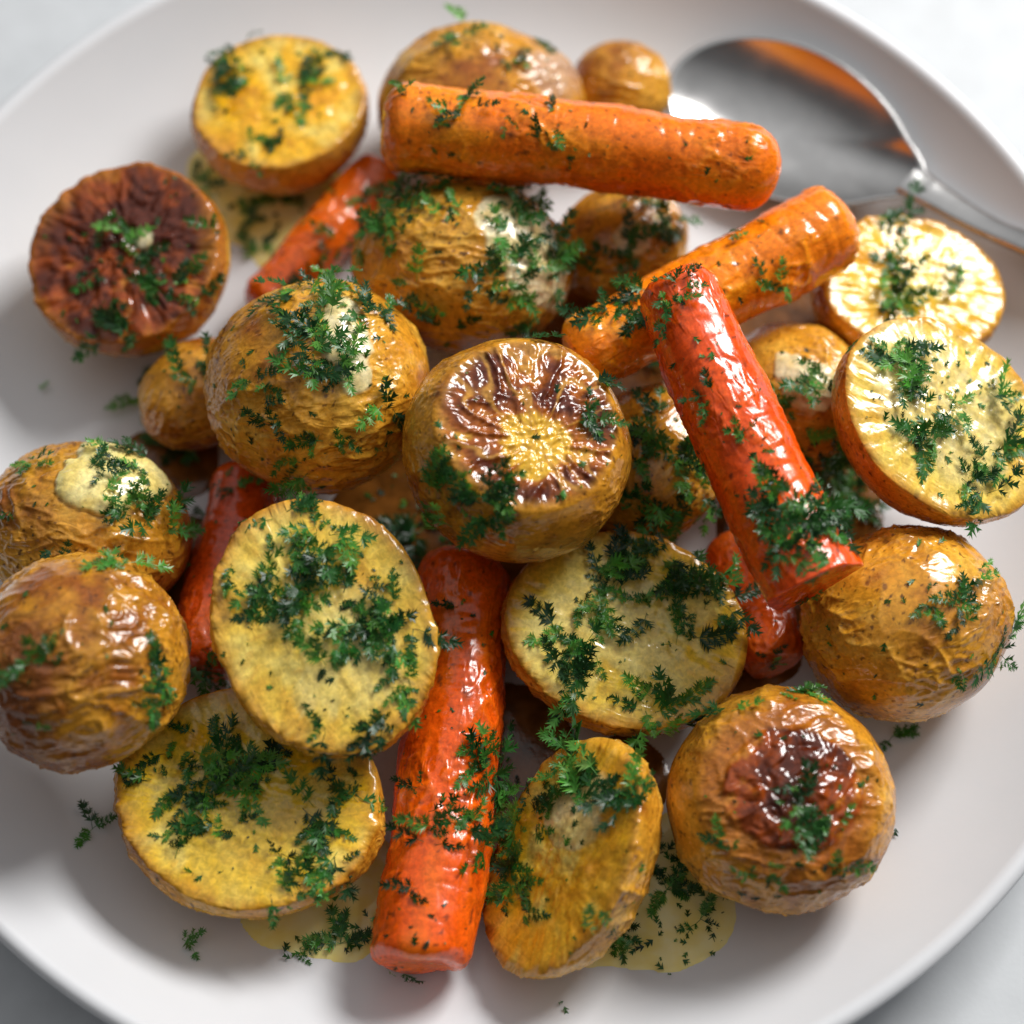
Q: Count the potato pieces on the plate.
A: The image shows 21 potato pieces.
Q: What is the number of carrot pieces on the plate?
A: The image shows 7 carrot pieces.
